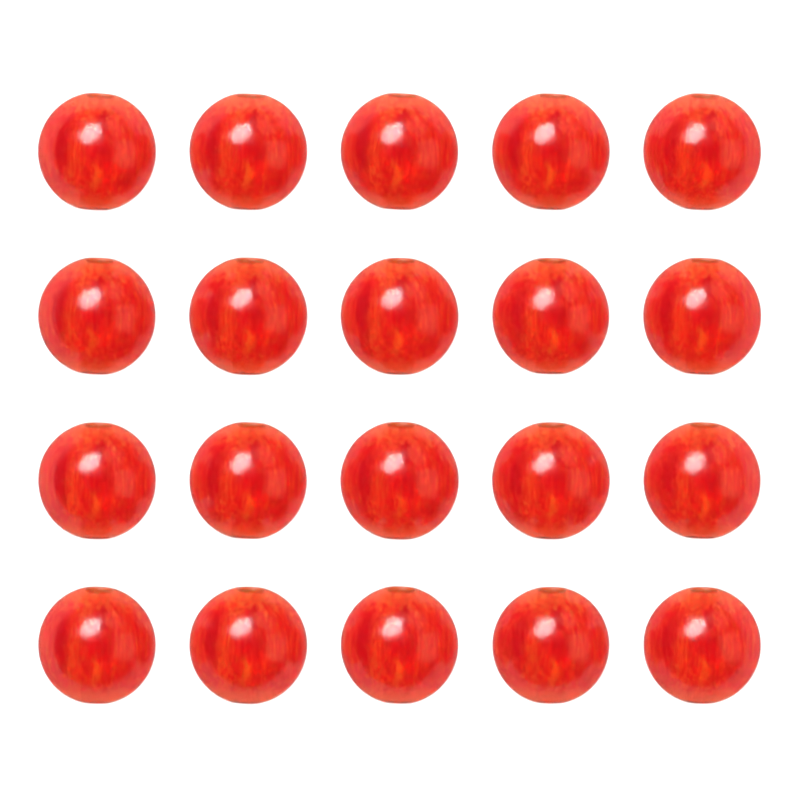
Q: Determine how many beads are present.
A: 20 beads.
